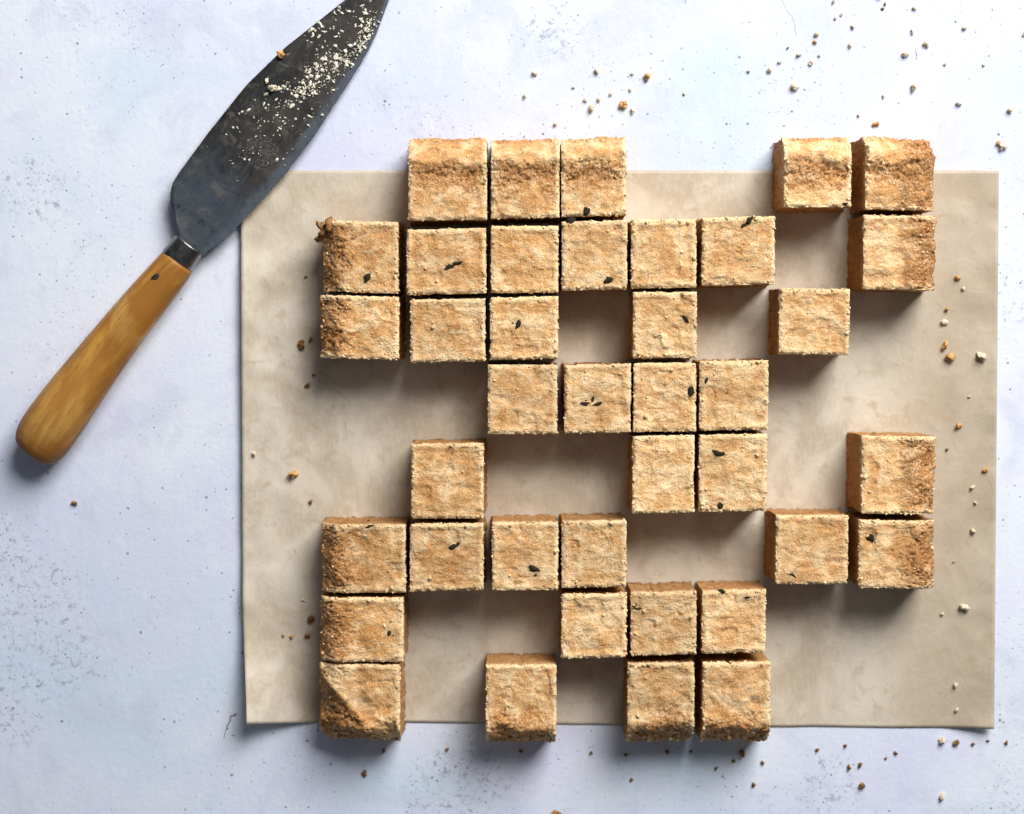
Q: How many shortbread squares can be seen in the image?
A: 39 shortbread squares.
